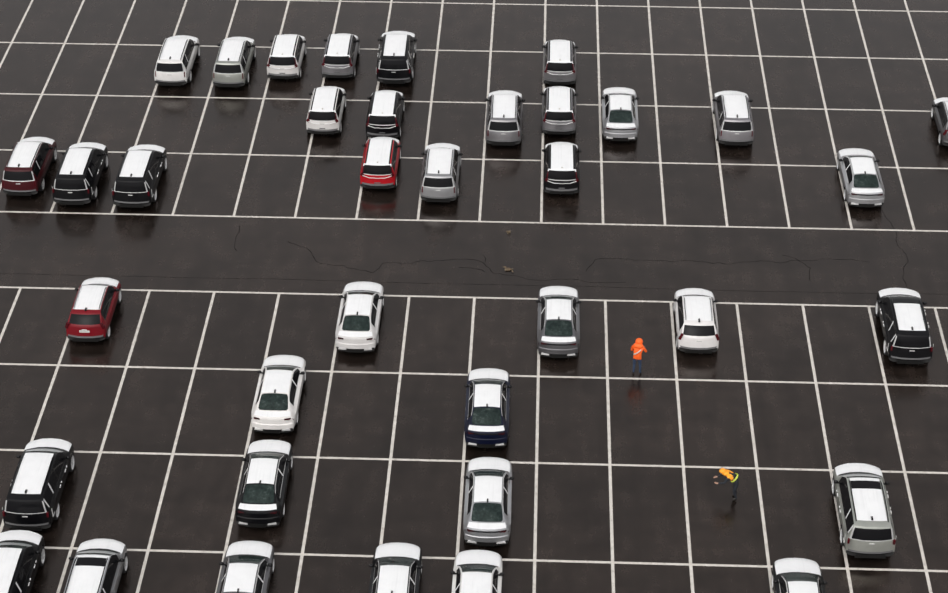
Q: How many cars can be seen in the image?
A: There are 37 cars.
